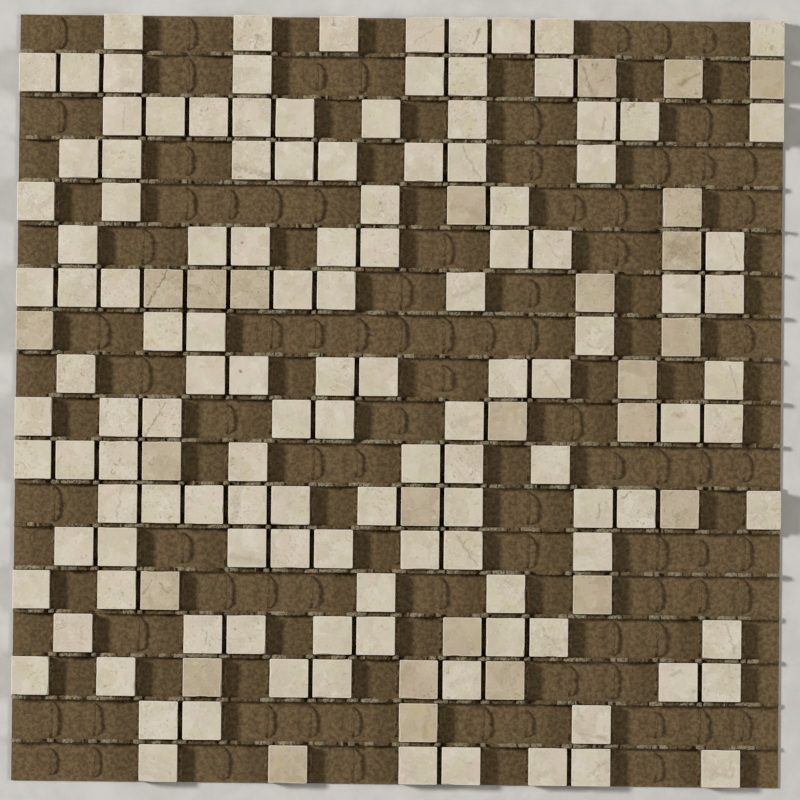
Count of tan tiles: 26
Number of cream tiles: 125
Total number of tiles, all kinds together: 151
